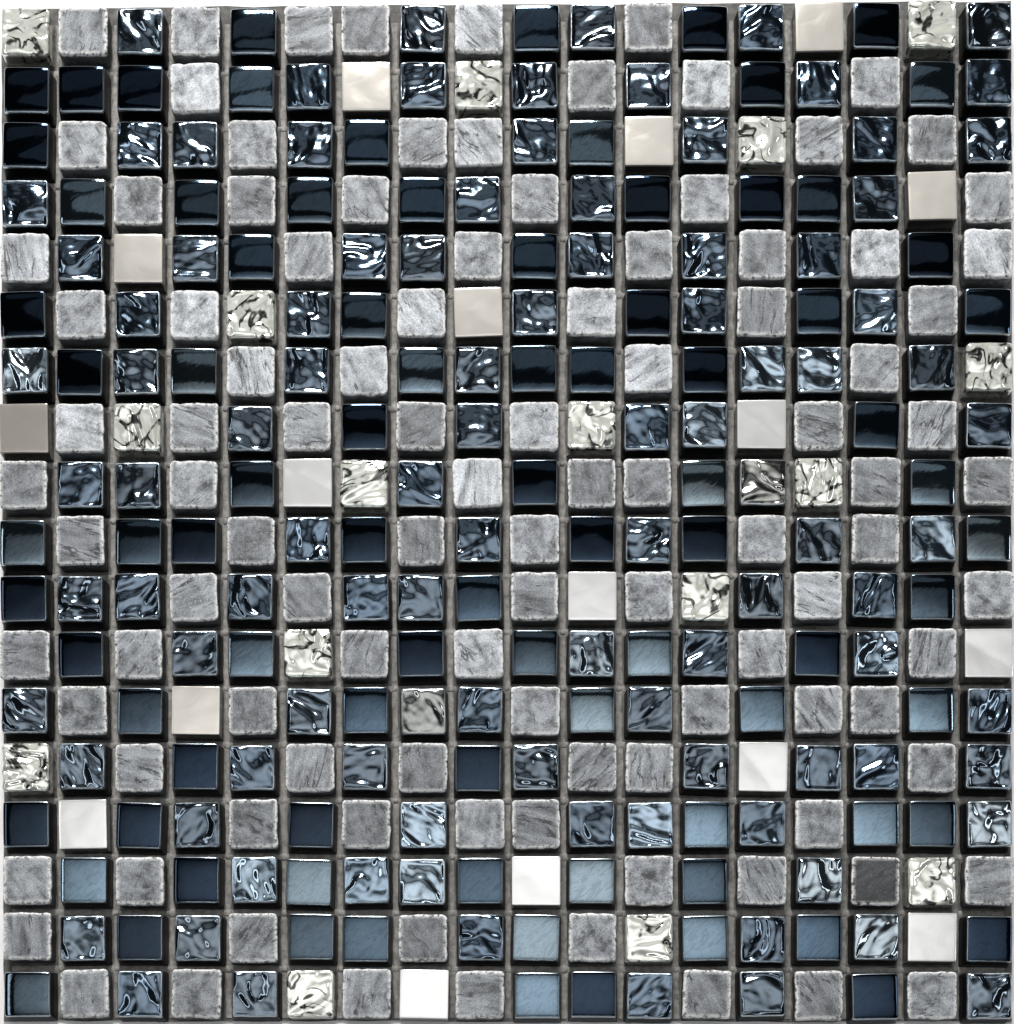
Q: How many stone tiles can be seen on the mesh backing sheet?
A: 105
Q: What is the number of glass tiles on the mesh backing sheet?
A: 186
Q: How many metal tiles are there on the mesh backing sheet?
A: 33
